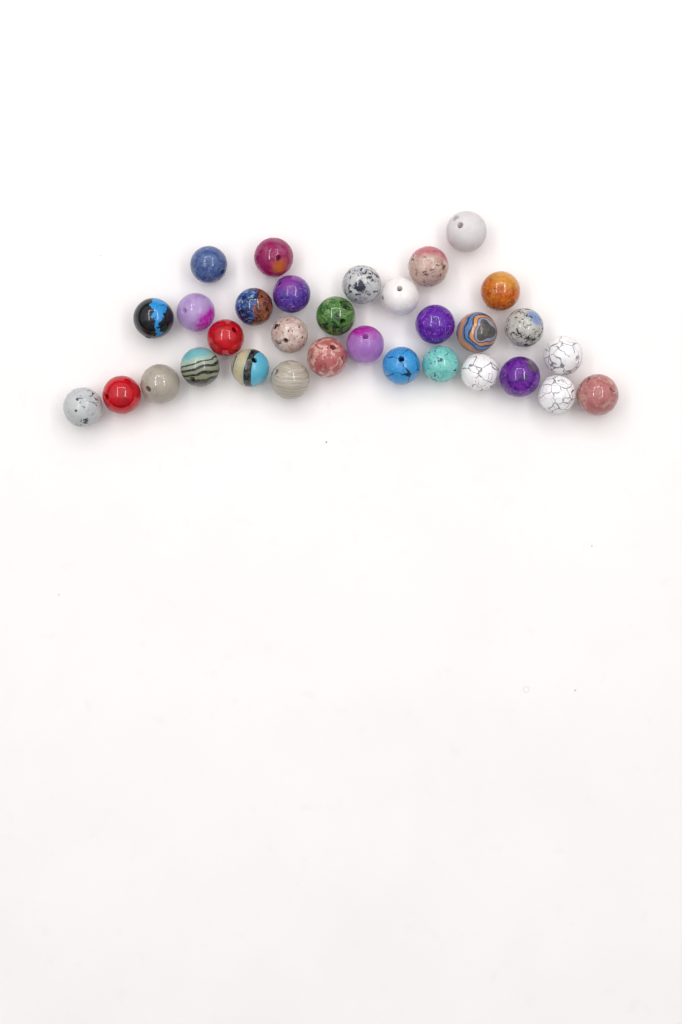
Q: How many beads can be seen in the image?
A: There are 32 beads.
